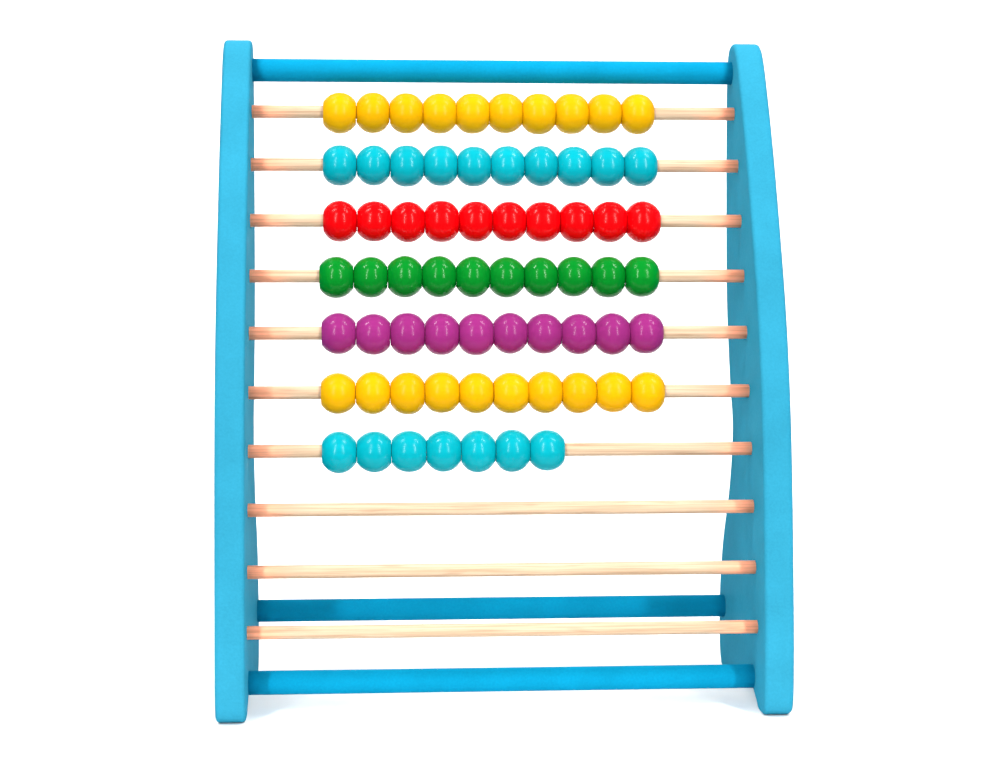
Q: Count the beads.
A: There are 67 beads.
